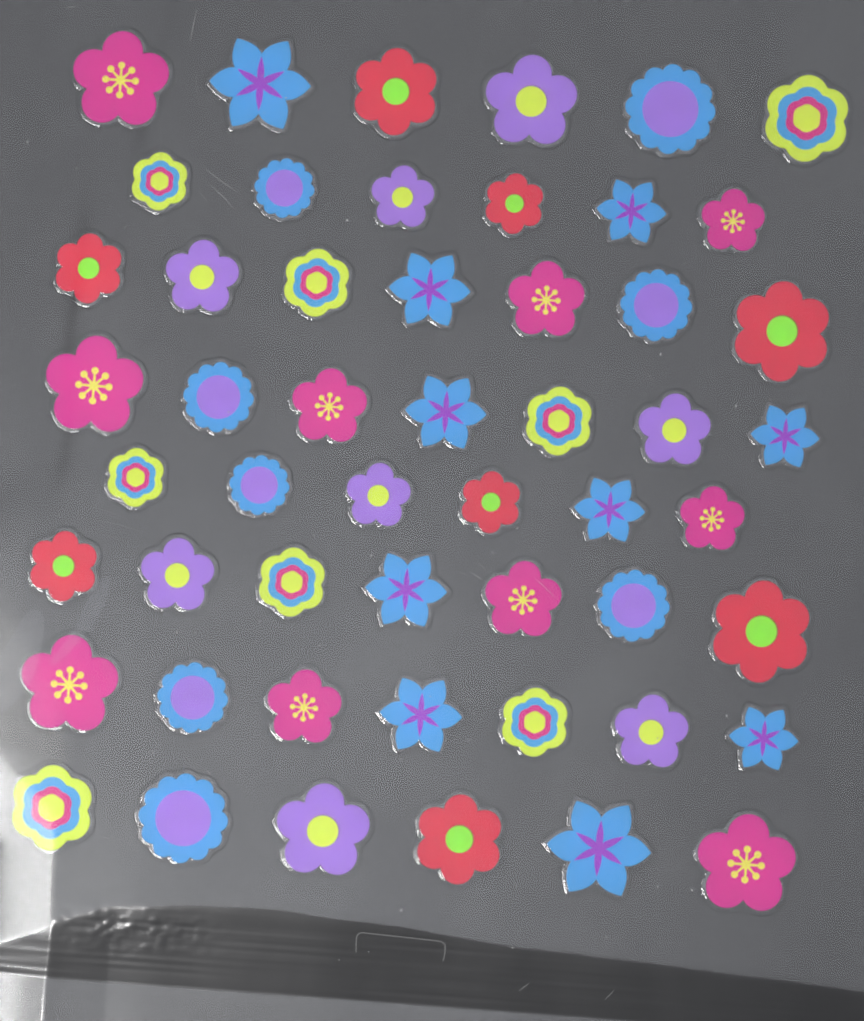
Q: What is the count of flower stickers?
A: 52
